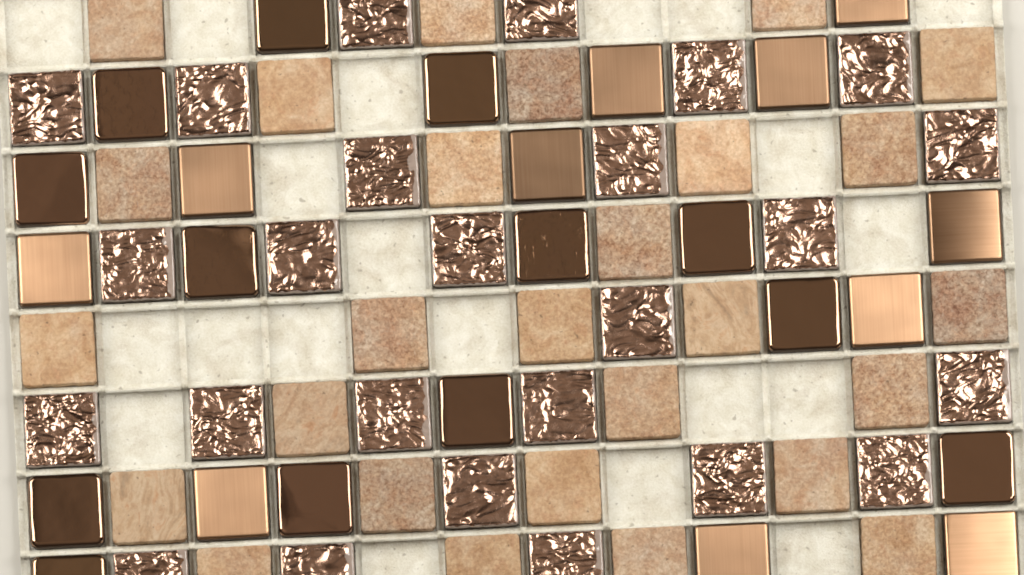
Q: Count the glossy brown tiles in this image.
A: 13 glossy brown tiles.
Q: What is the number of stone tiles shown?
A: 27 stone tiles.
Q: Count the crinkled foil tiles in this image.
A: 25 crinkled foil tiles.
